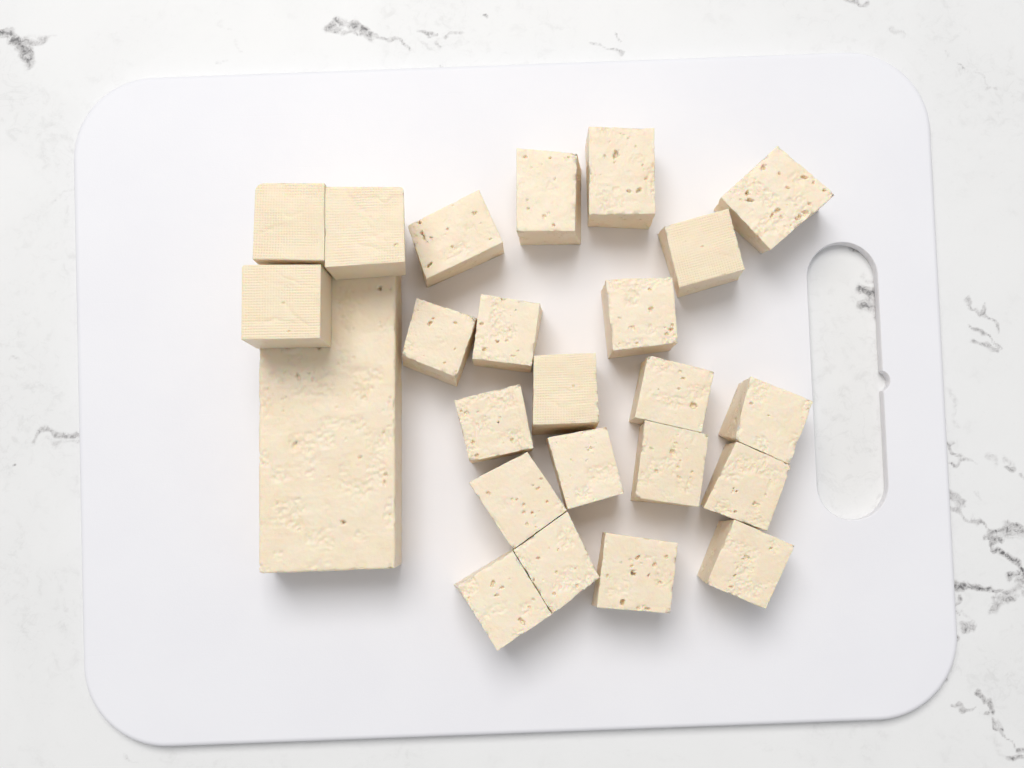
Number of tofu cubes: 23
